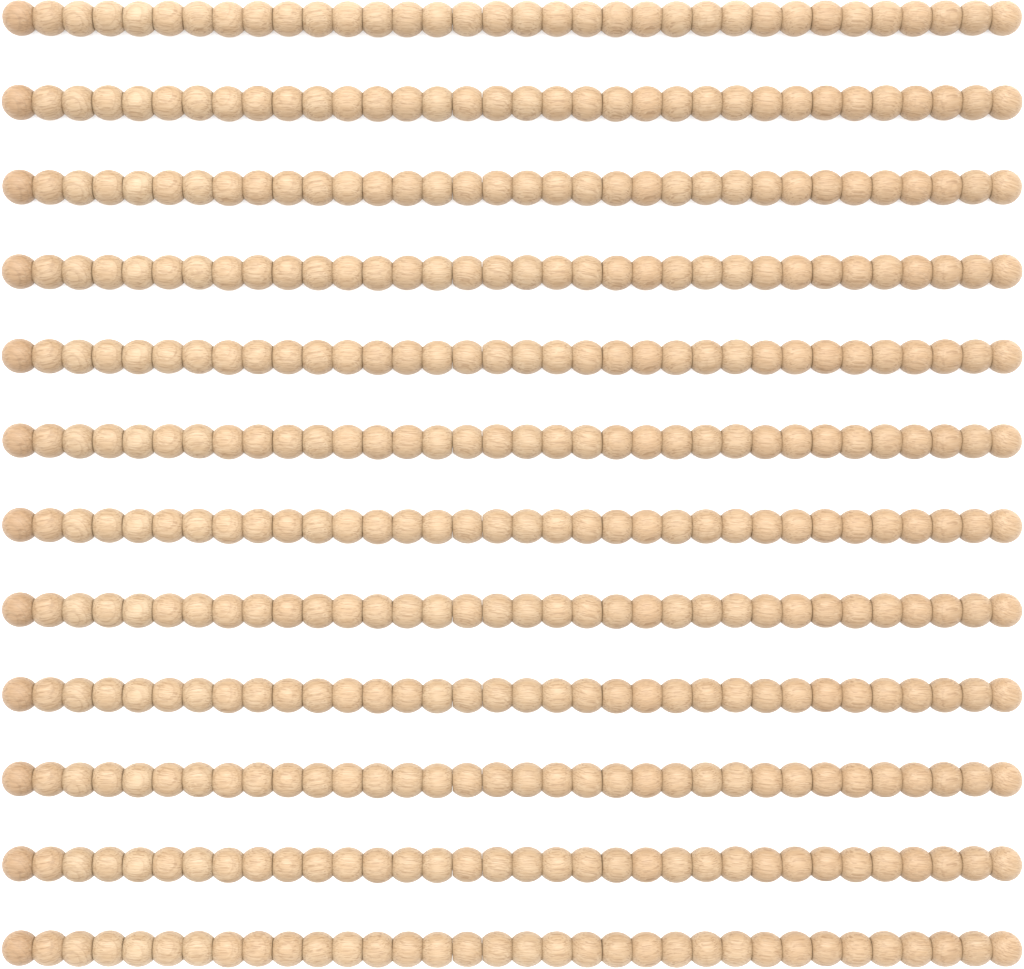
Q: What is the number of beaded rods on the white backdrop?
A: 12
